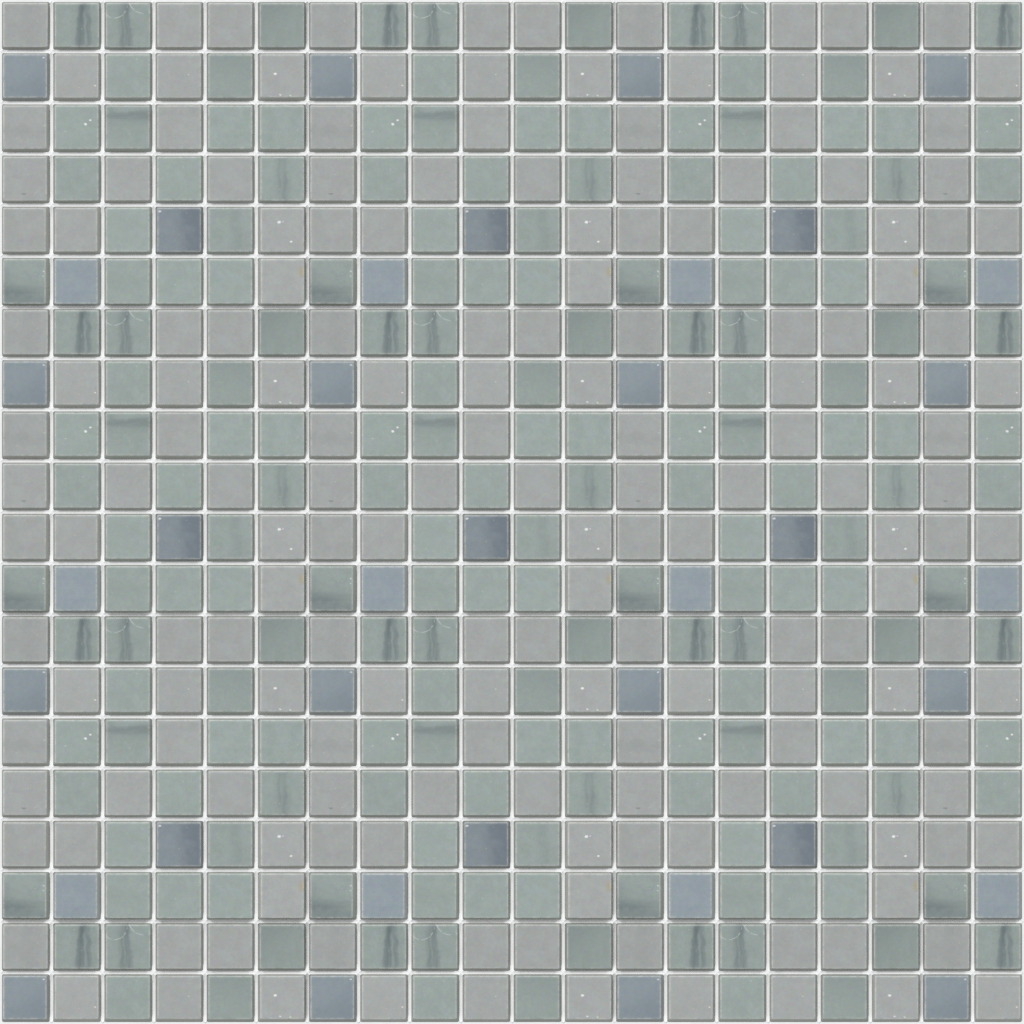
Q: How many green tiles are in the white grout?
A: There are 190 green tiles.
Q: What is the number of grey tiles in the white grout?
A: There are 173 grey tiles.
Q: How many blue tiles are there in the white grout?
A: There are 37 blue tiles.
